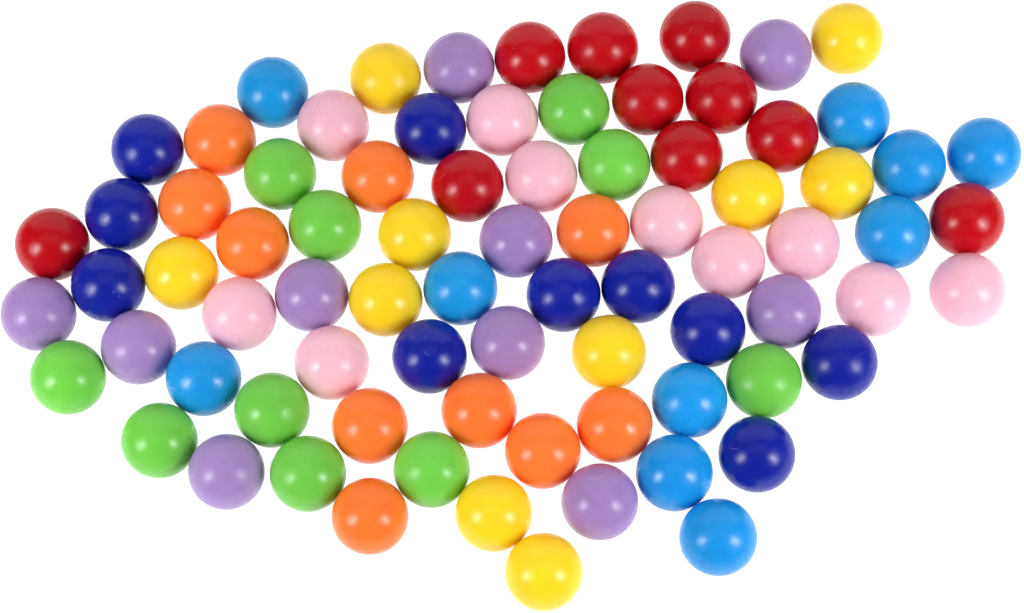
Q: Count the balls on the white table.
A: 80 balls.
